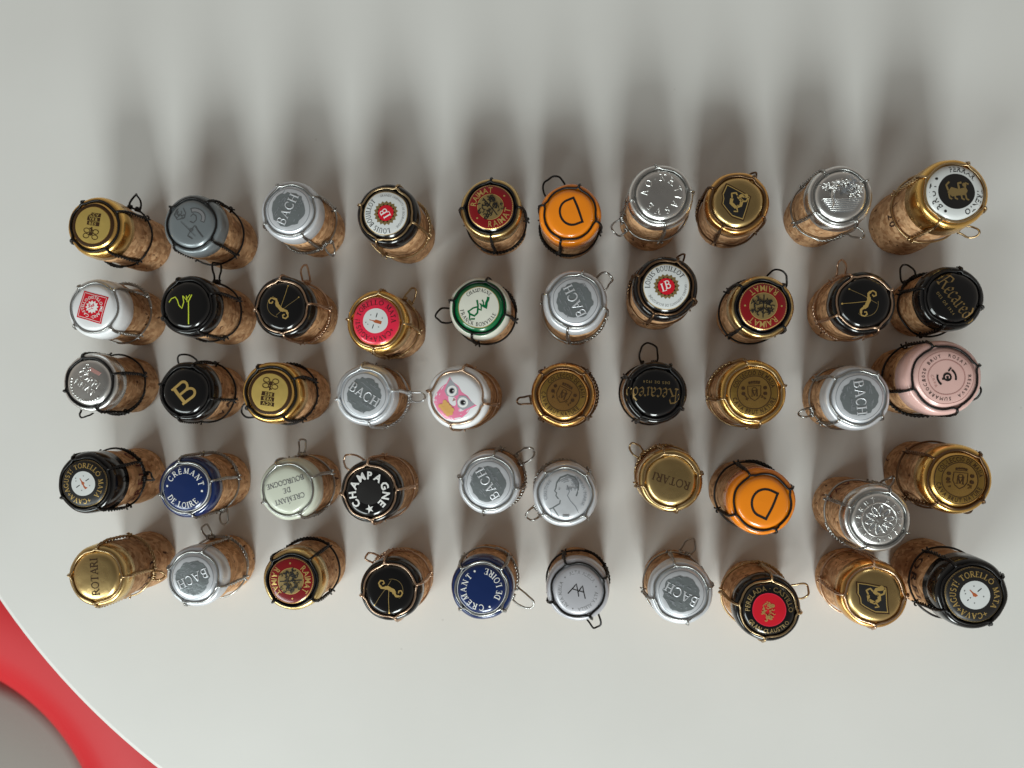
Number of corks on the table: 50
